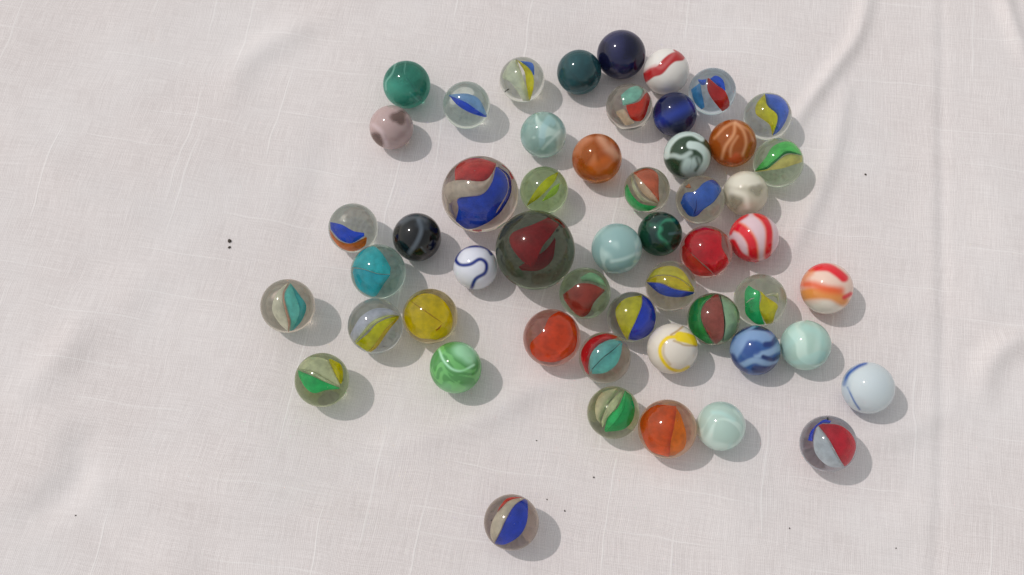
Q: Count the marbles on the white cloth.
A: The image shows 52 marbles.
